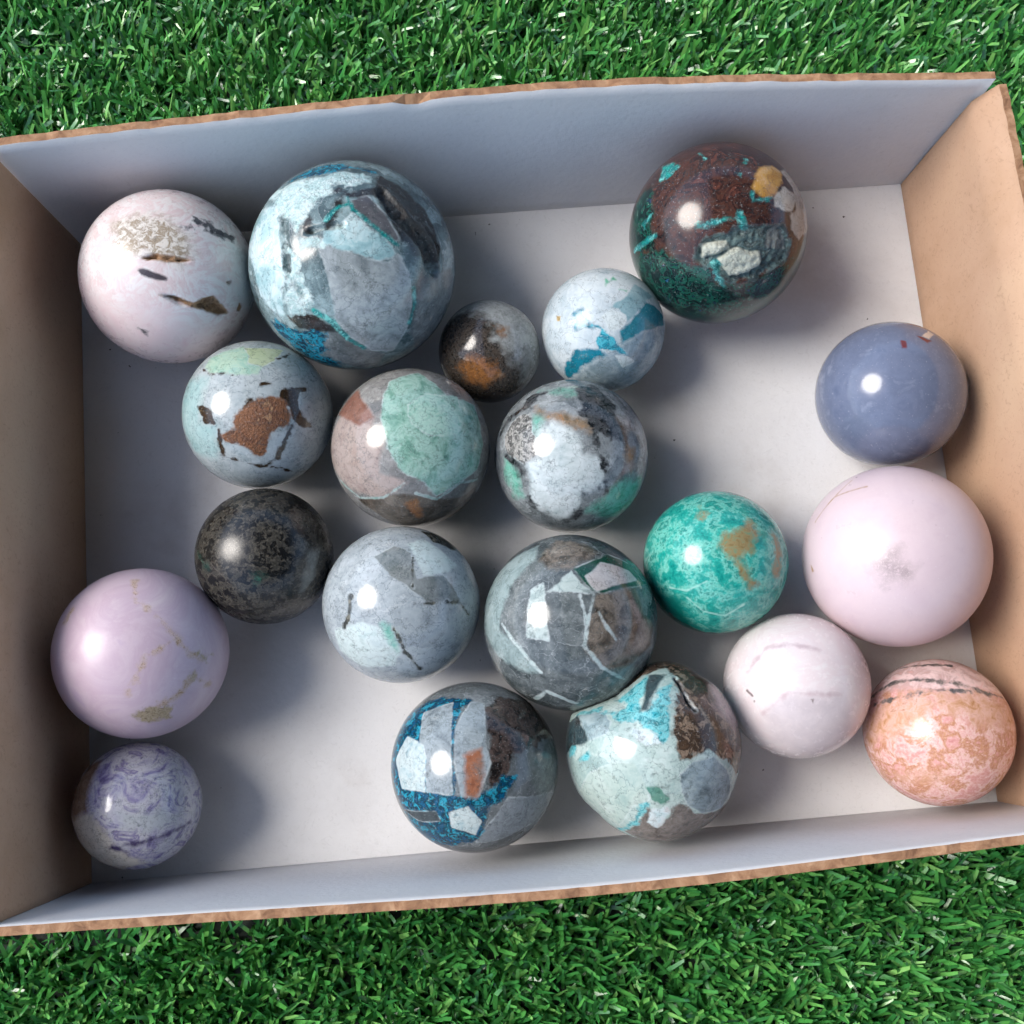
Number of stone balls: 20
